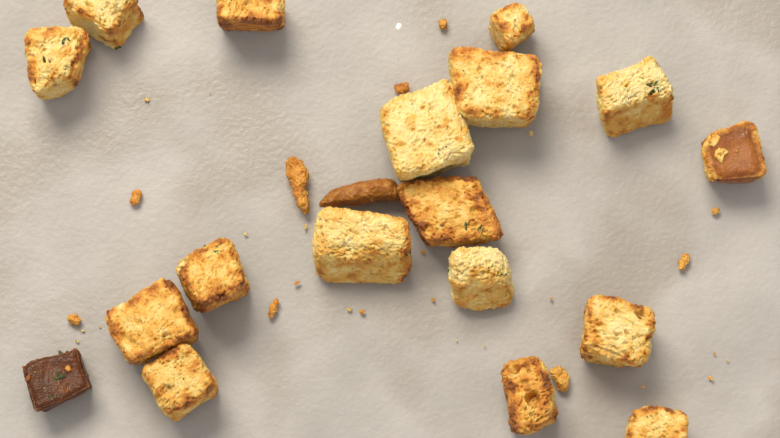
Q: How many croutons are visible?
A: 18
